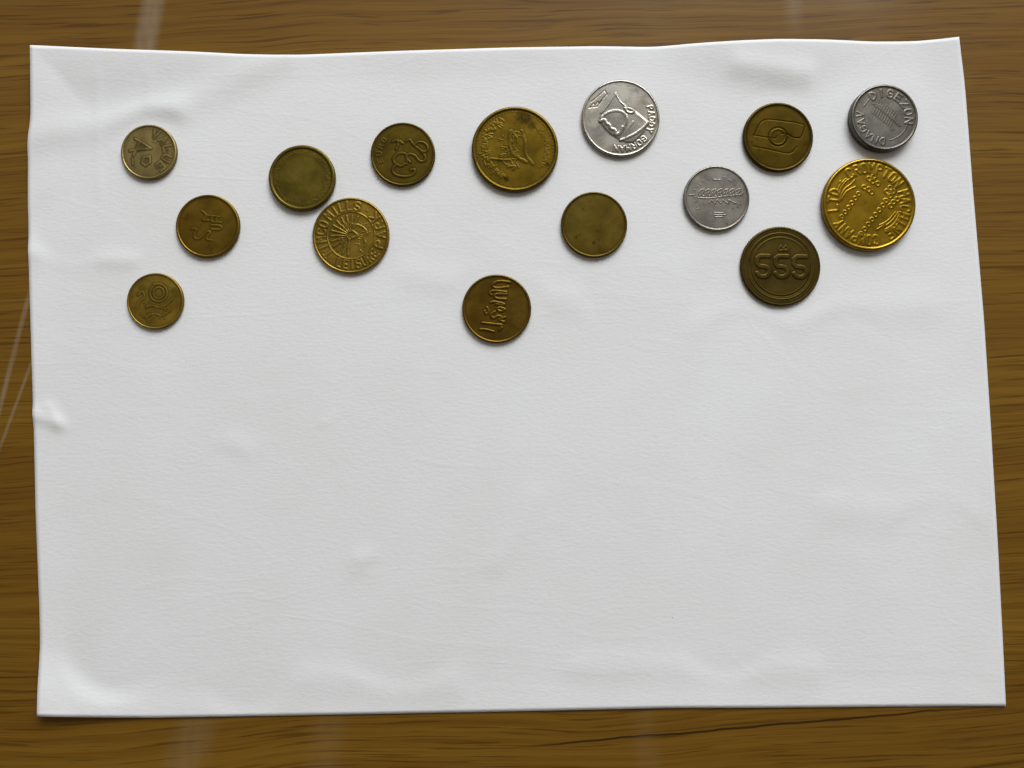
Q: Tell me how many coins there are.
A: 15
